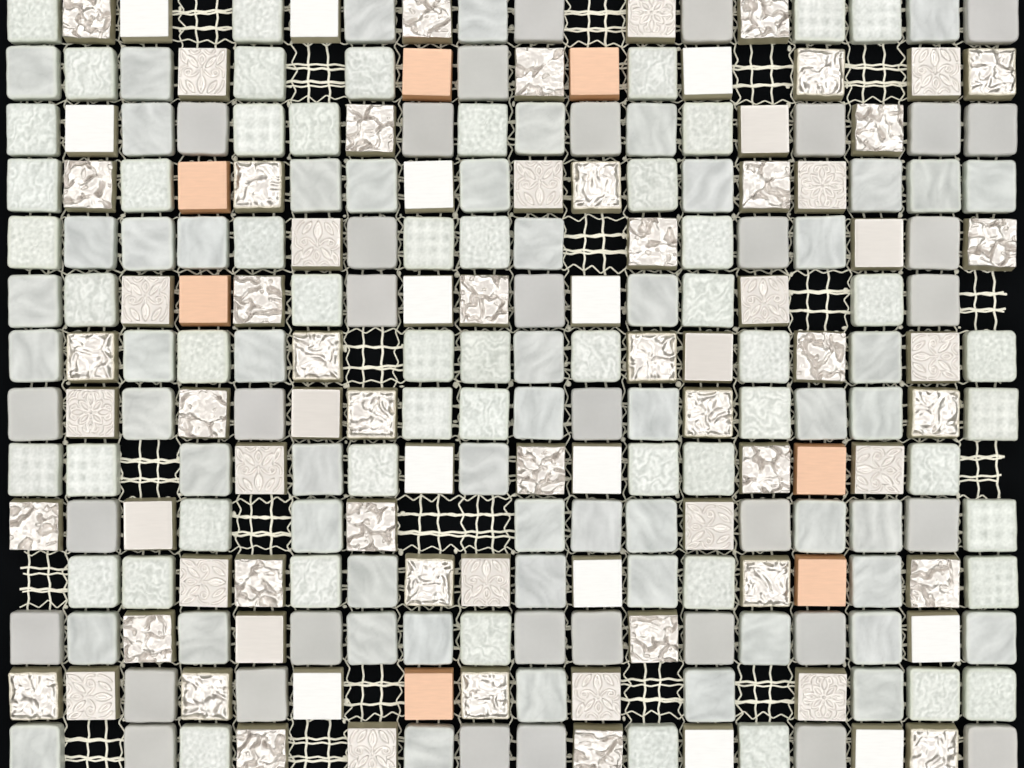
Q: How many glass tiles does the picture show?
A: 146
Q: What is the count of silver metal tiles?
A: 65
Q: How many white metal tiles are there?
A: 14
